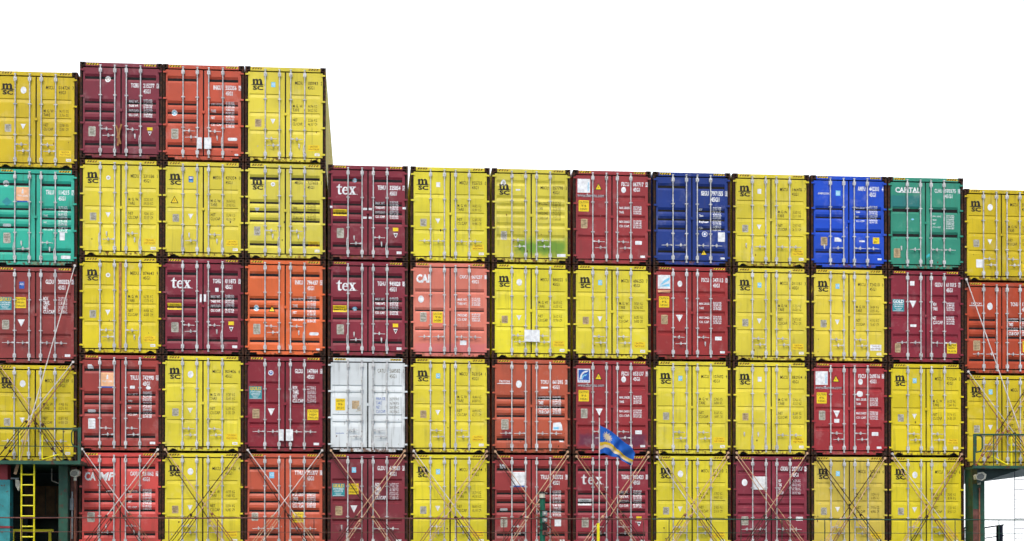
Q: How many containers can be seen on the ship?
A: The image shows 54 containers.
